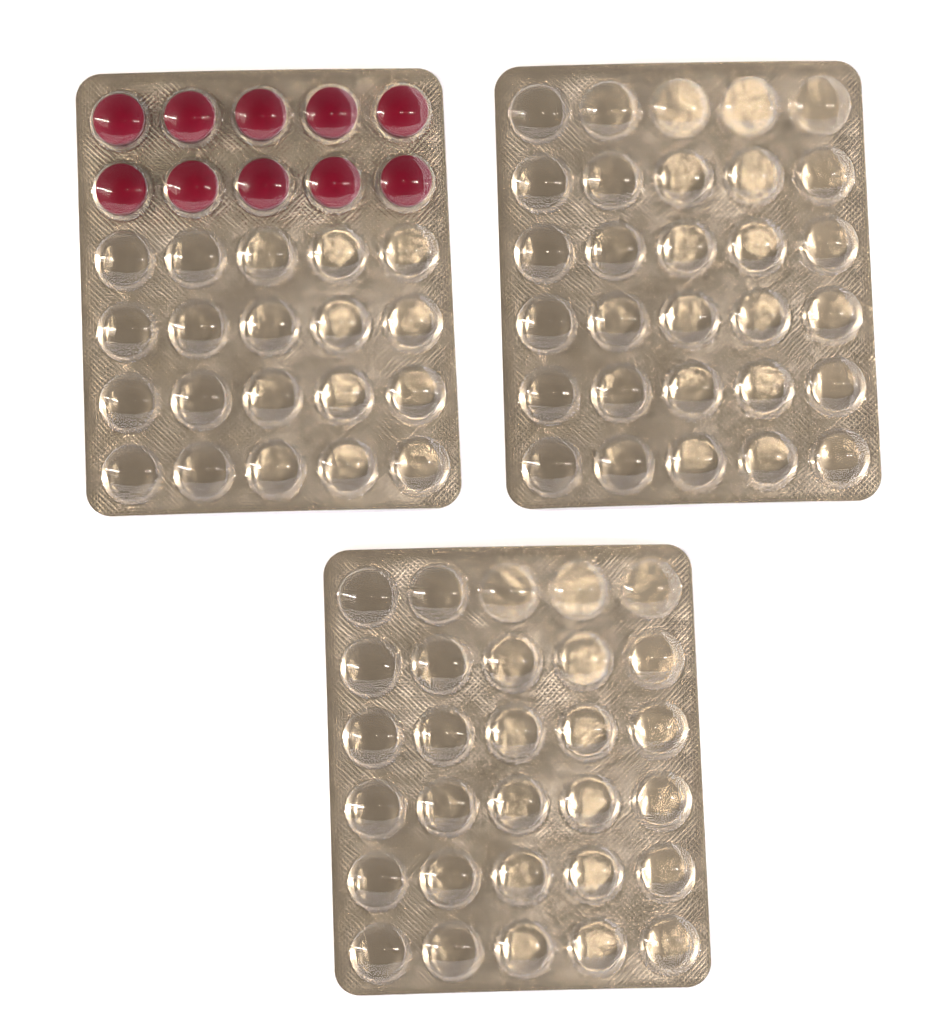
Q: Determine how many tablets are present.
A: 10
